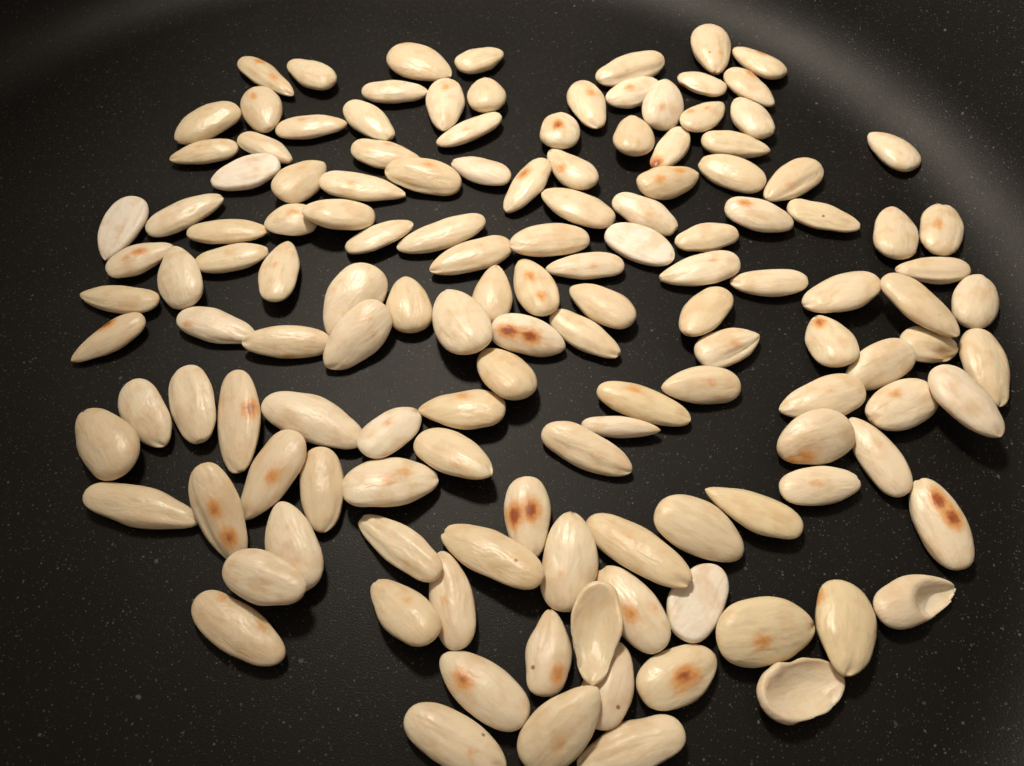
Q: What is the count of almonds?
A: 138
